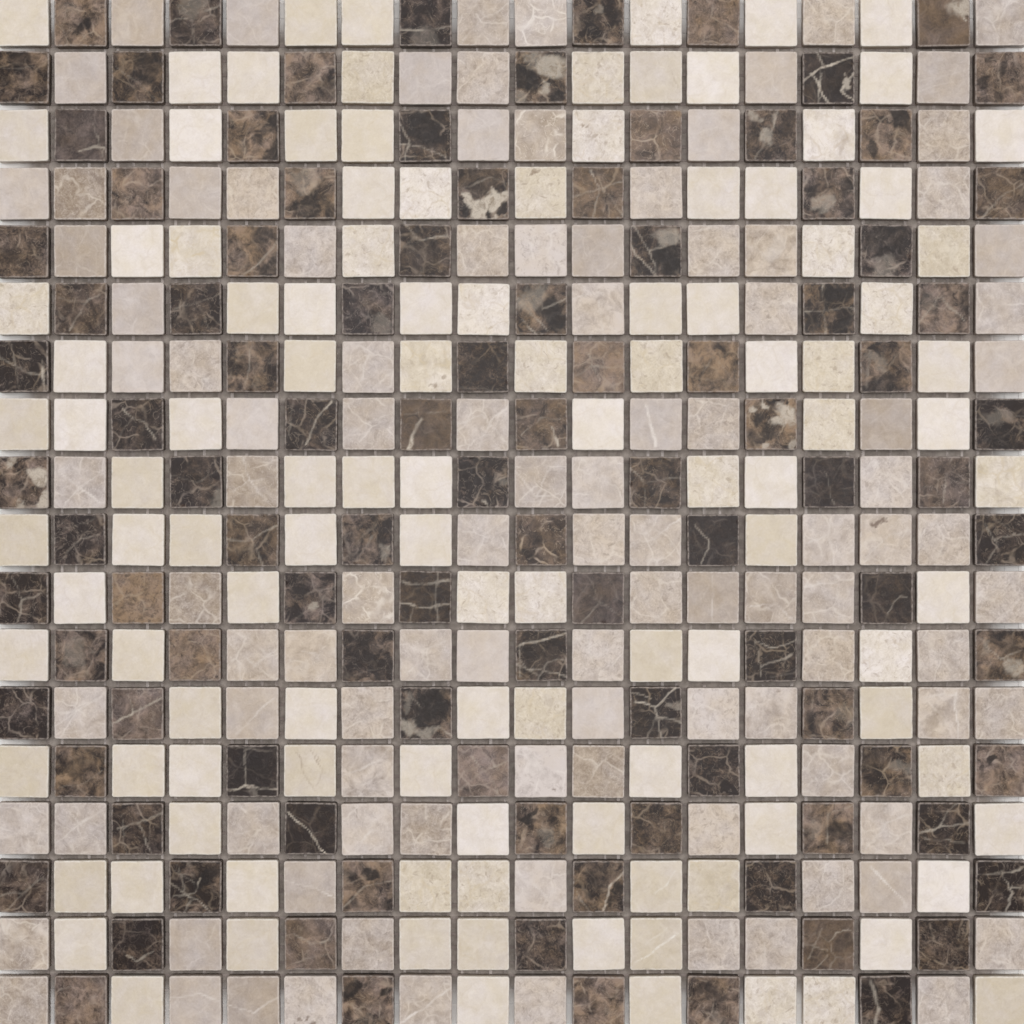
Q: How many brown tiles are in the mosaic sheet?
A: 104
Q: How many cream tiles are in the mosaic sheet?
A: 115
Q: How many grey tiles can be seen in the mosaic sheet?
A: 105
